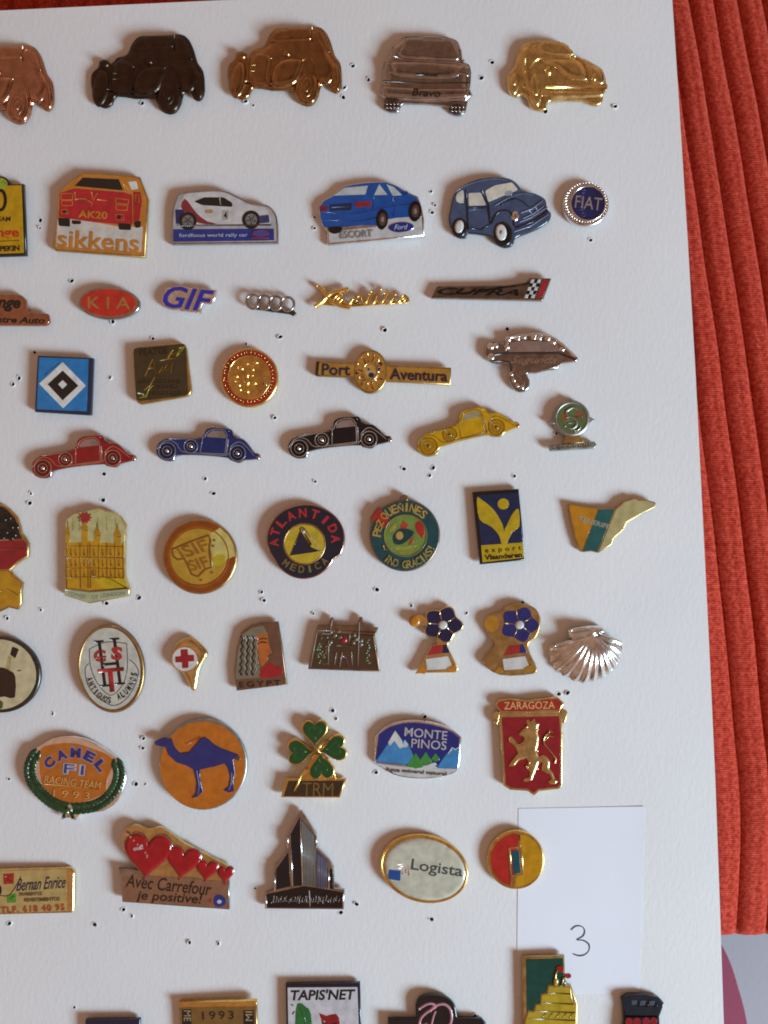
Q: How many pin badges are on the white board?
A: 58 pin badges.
